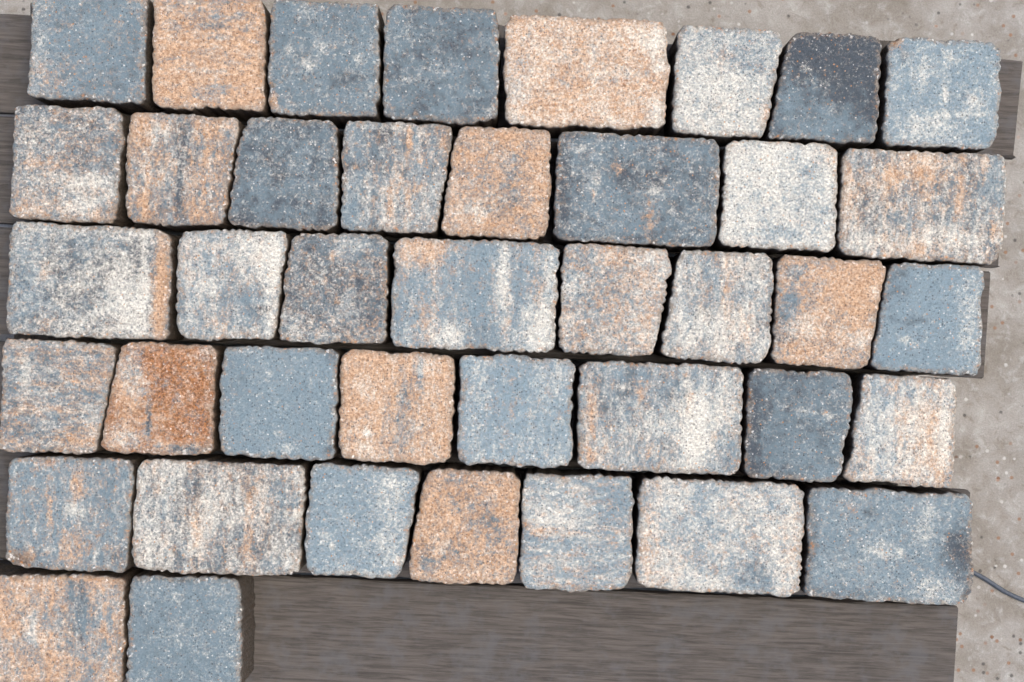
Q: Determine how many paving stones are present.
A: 41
